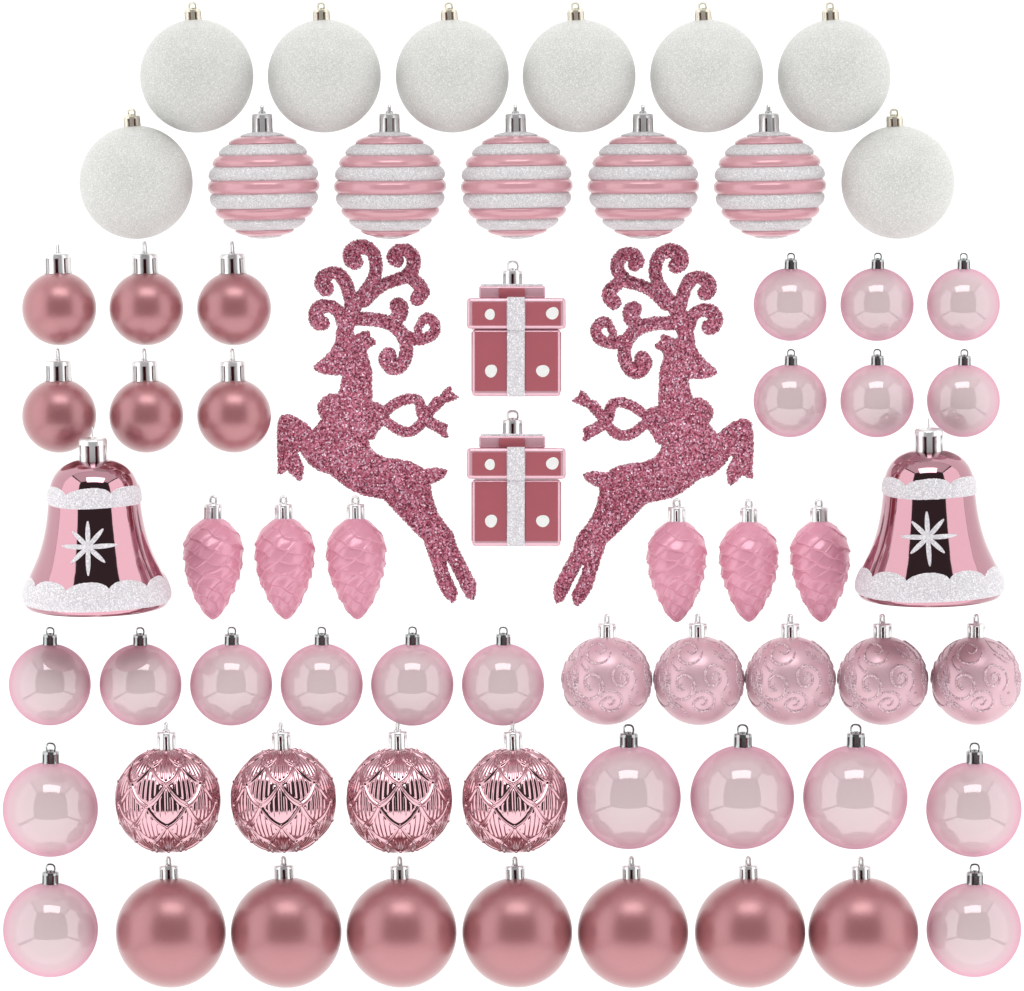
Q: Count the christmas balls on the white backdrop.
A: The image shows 54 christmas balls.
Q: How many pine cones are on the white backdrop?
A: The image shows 6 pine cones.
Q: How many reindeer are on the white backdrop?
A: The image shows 2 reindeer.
